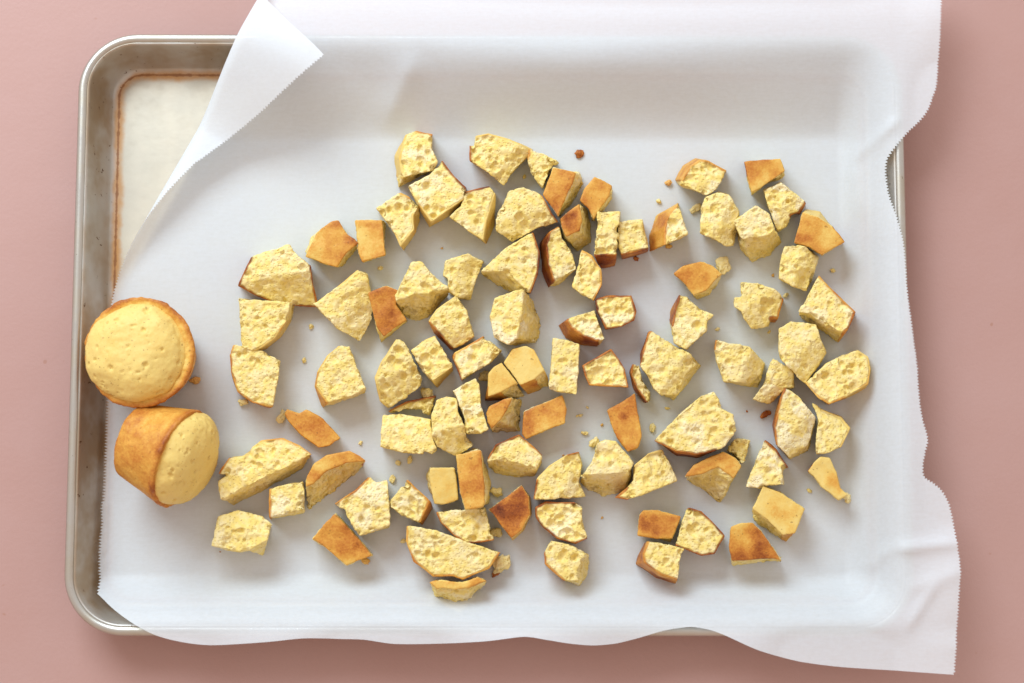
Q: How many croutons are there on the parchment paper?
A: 93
